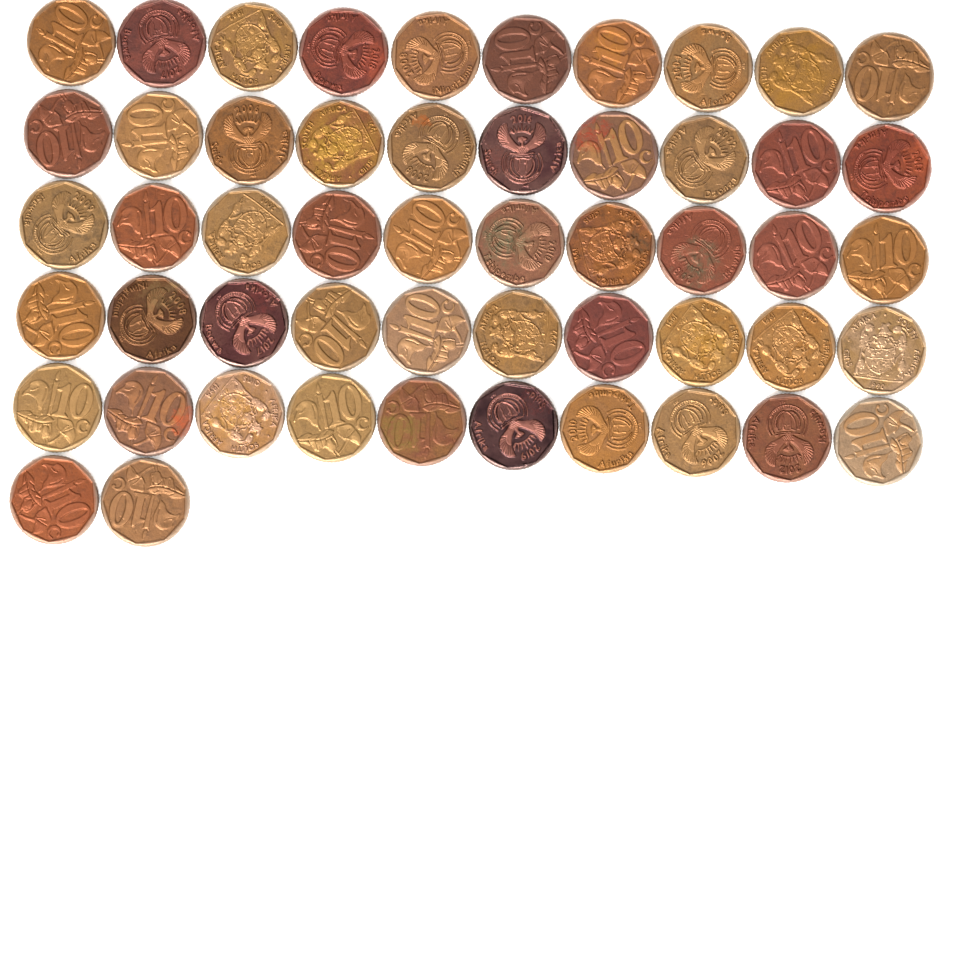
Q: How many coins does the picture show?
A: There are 52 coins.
